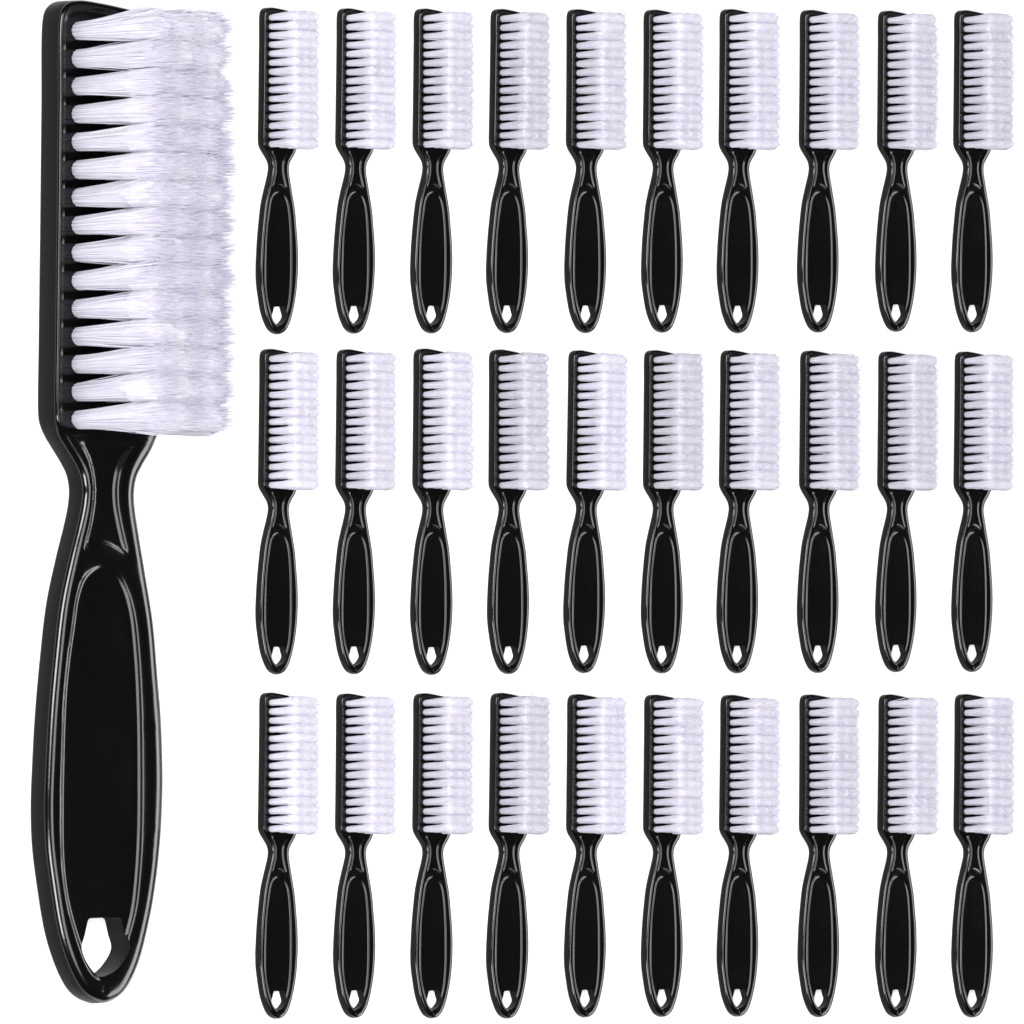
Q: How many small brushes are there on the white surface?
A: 30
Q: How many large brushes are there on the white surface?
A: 1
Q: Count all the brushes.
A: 31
